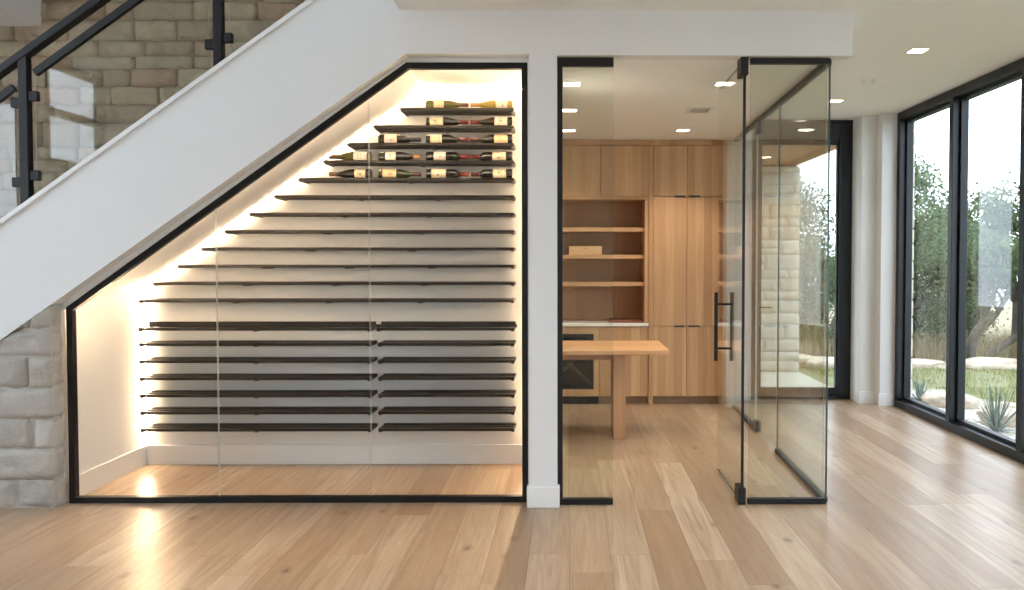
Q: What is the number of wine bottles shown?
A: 15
